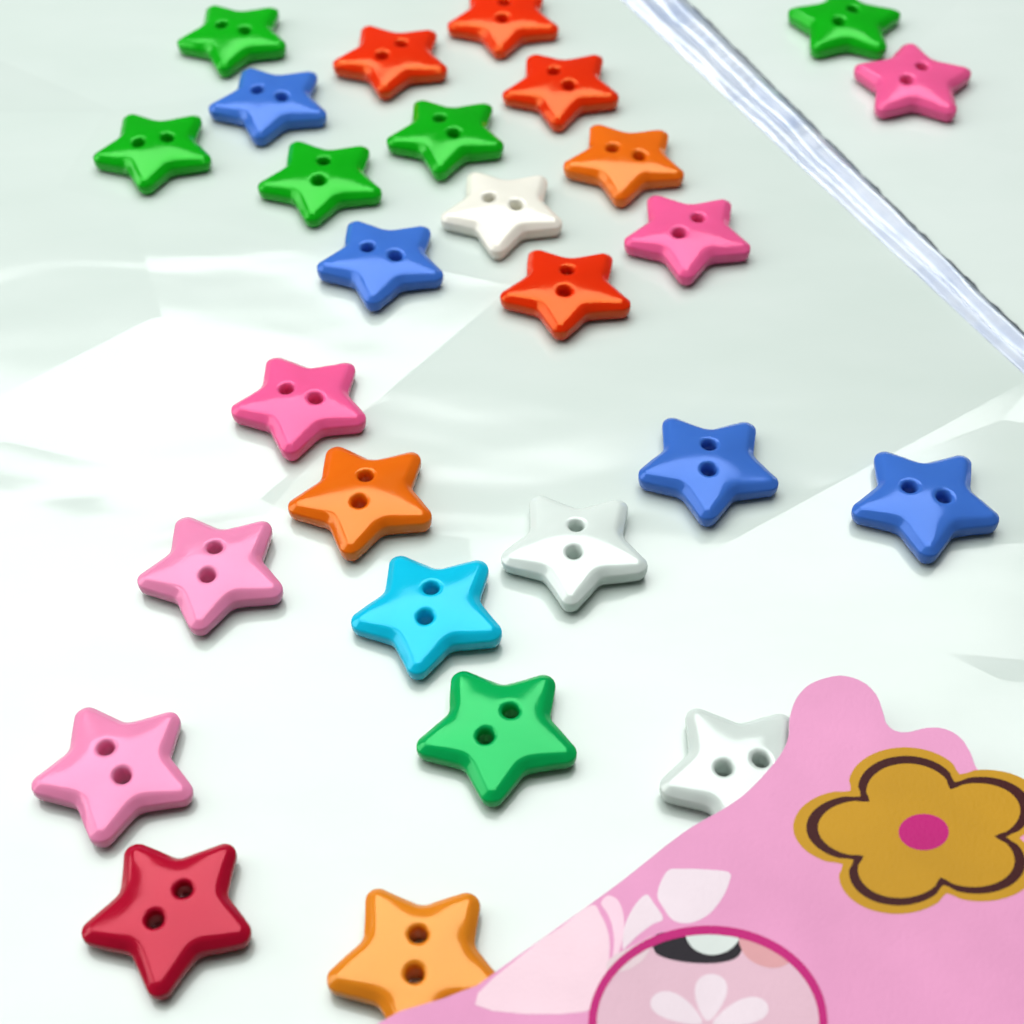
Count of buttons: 27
